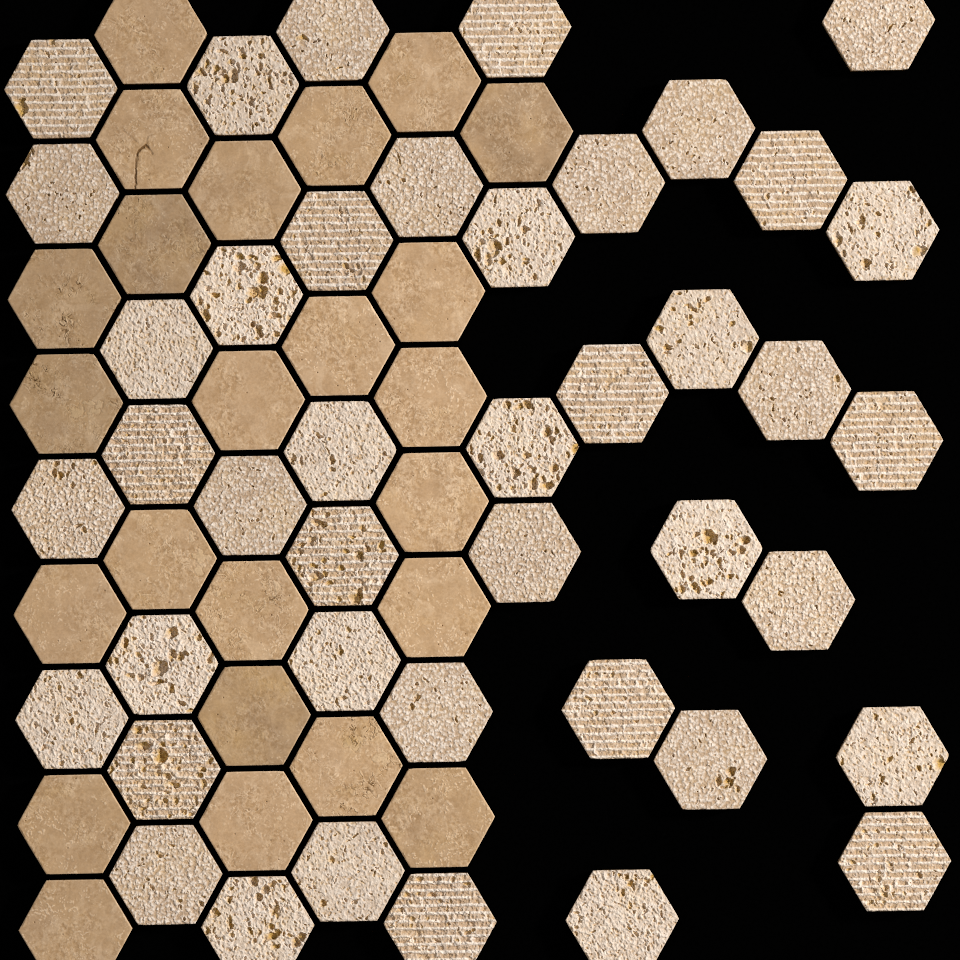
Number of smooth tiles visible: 24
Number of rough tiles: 42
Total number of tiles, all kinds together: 66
